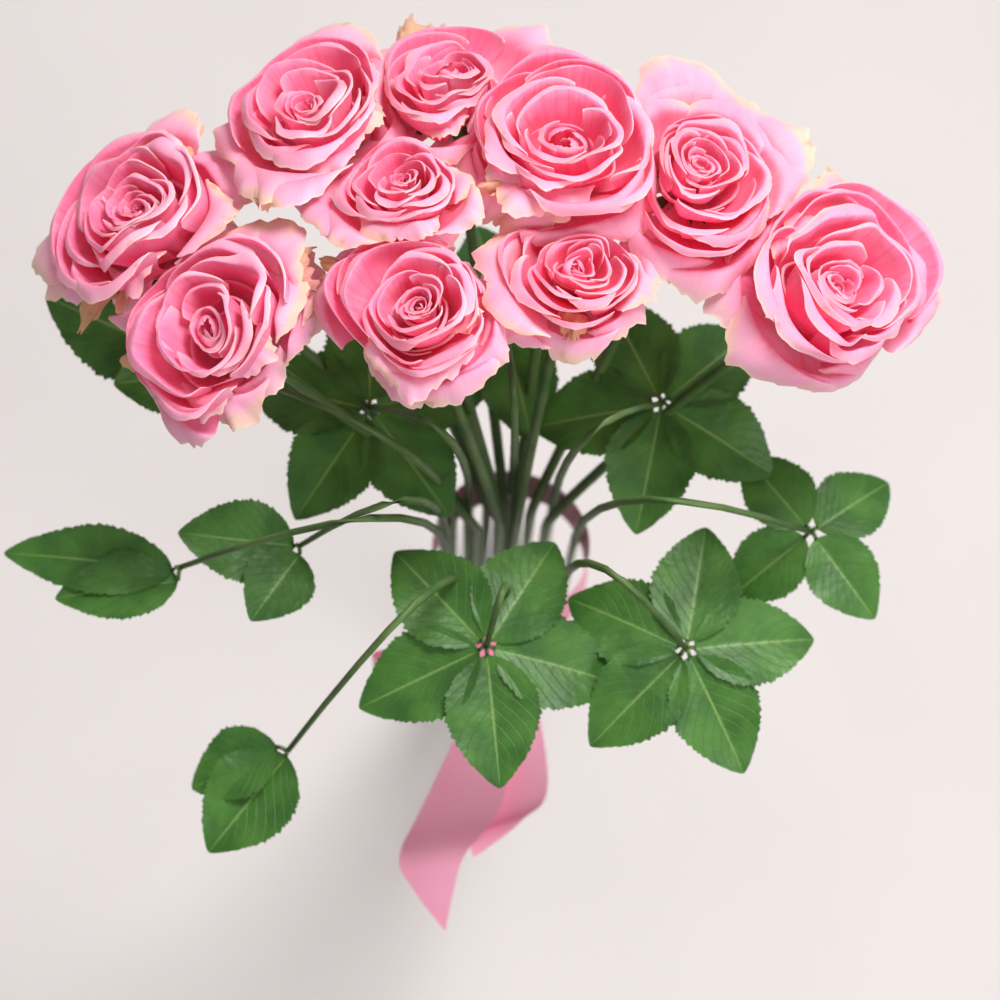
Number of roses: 10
